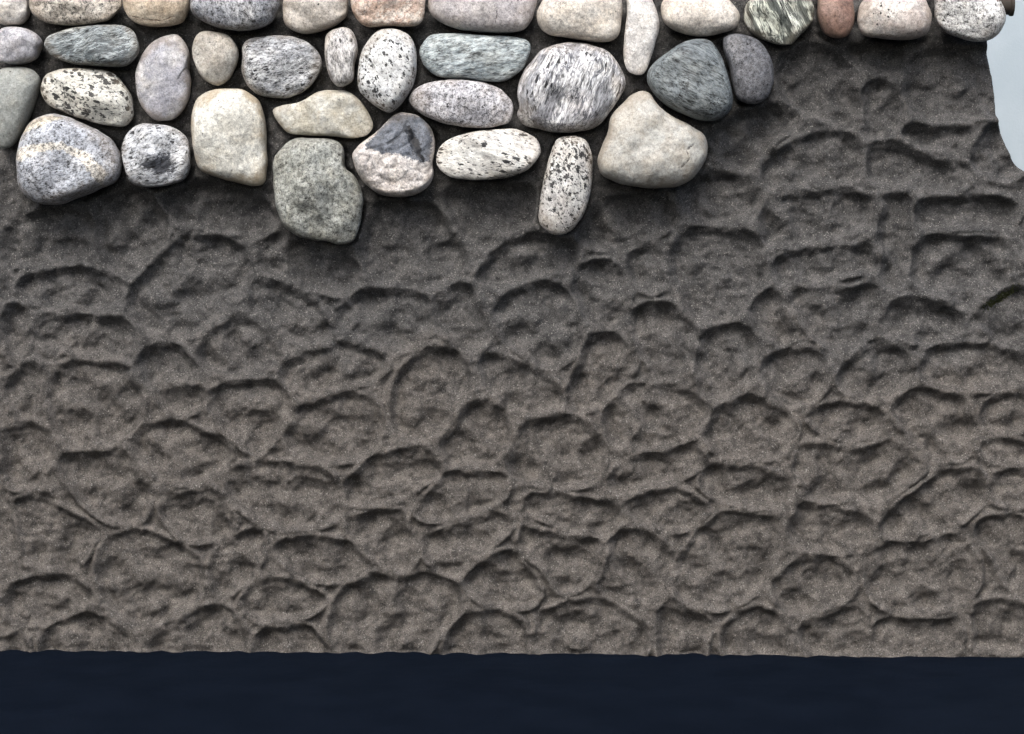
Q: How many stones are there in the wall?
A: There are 37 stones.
